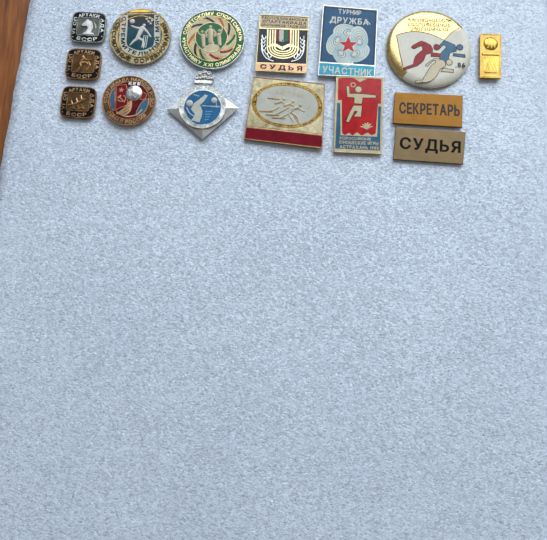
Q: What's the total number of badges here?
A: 15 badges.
